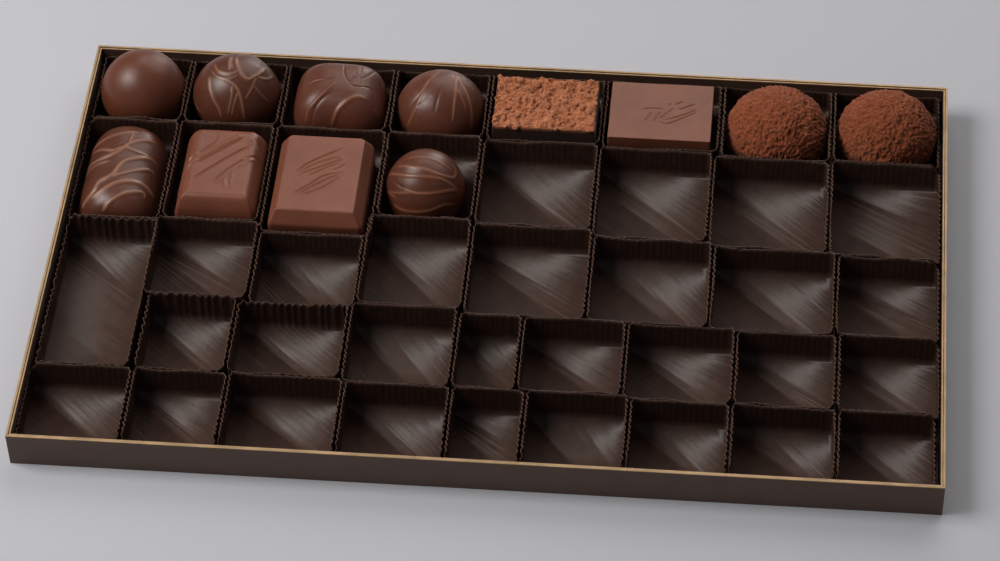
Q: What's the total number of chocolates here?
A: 12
